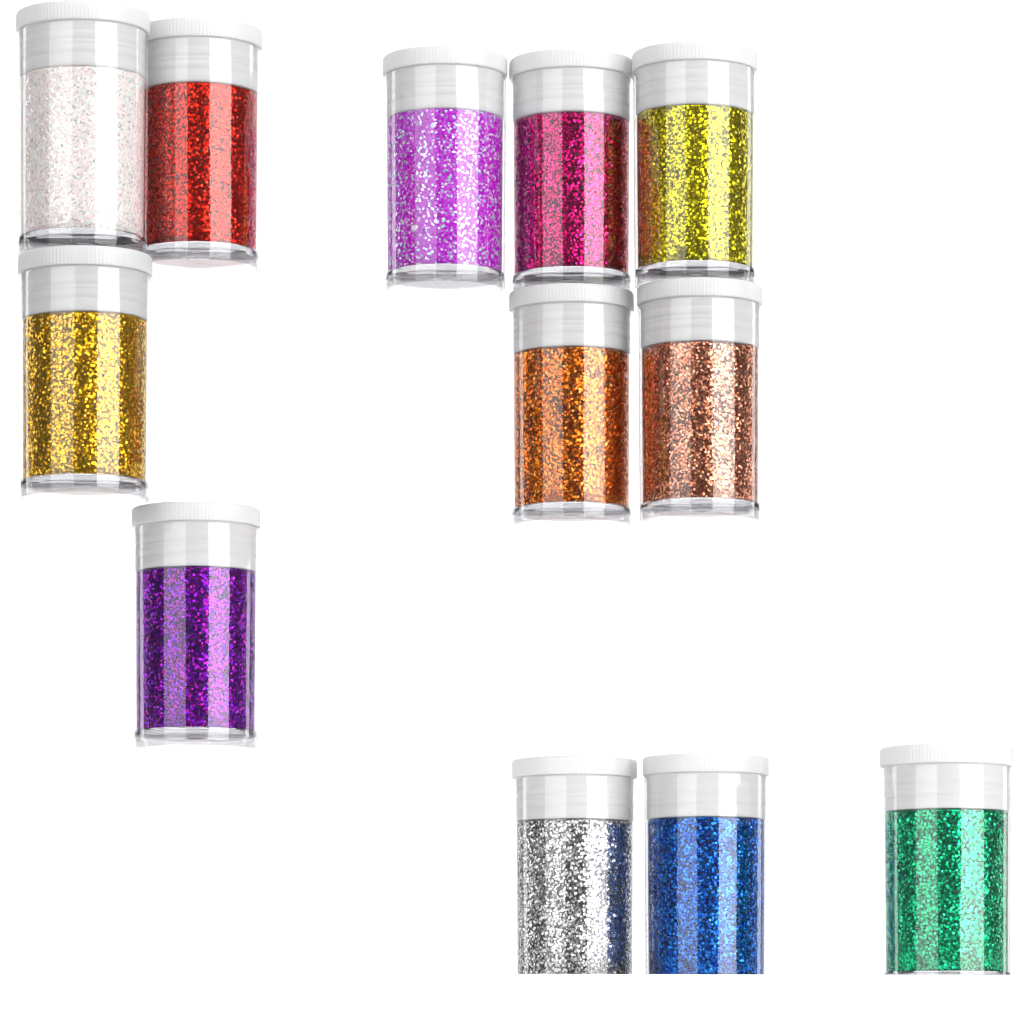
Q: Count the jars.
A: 12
